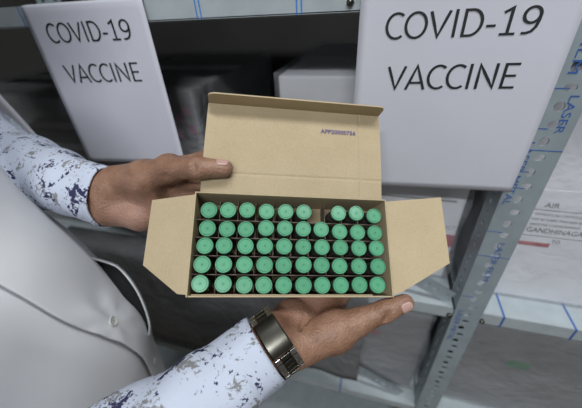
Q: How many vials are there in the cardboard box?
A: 49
